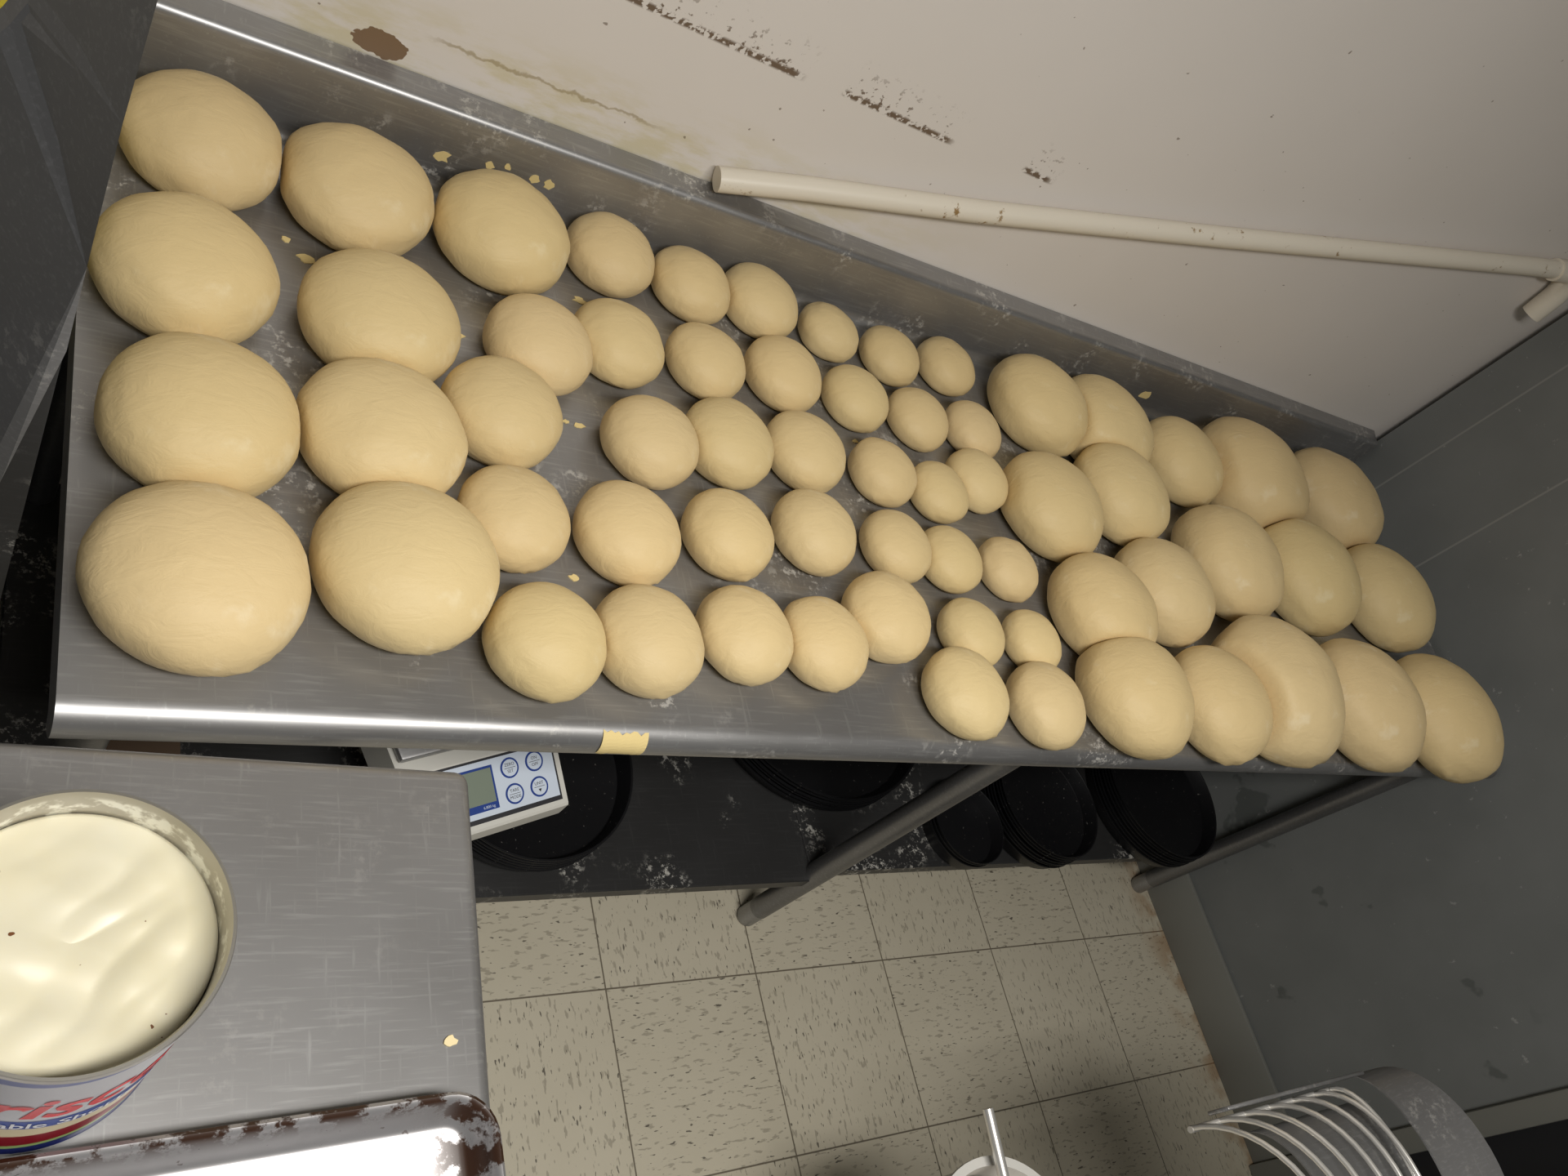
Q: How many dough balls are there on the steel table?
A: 62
